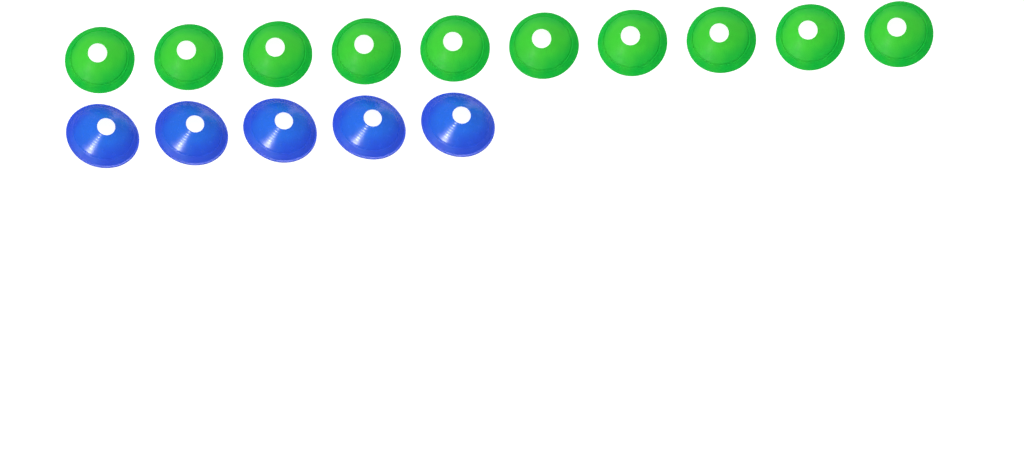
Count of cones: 15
